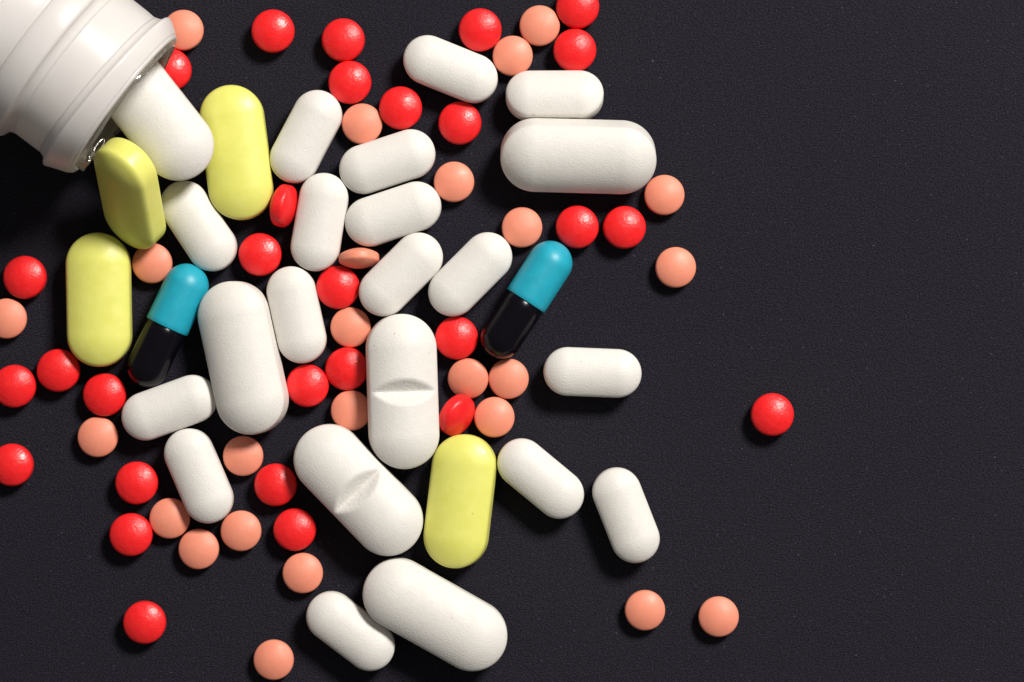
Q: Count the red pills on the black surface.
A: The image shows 29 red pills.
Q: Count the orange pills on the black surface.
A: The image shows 25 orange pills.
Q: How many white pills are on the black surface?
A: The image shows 22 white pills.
